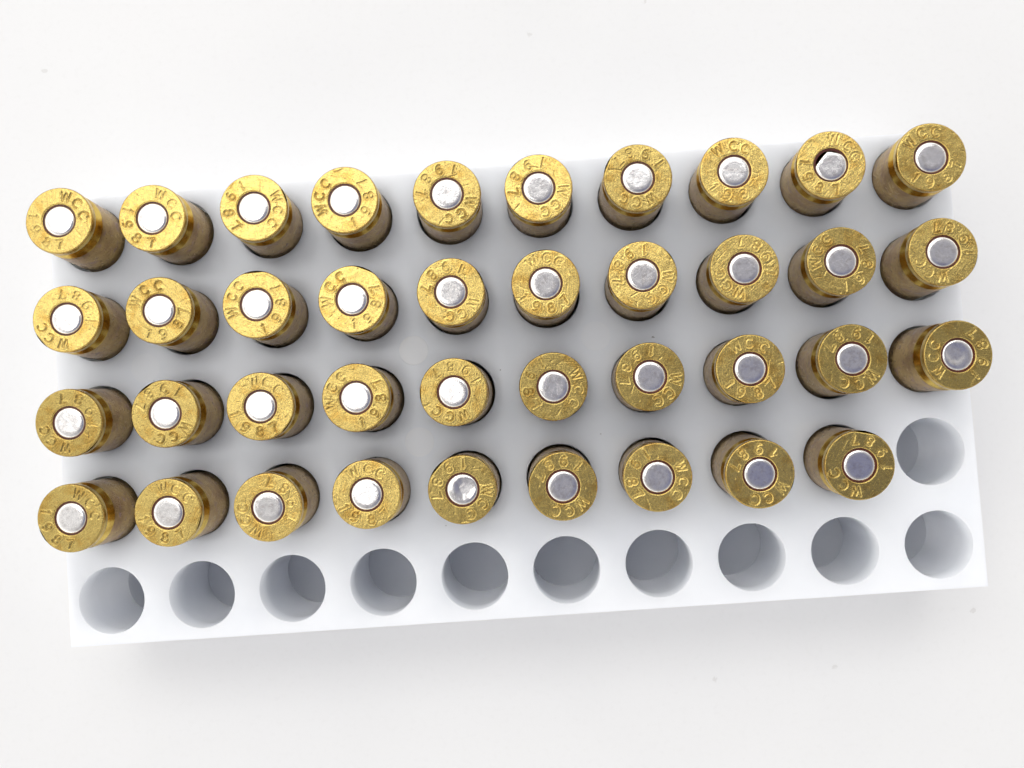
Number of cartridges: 39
